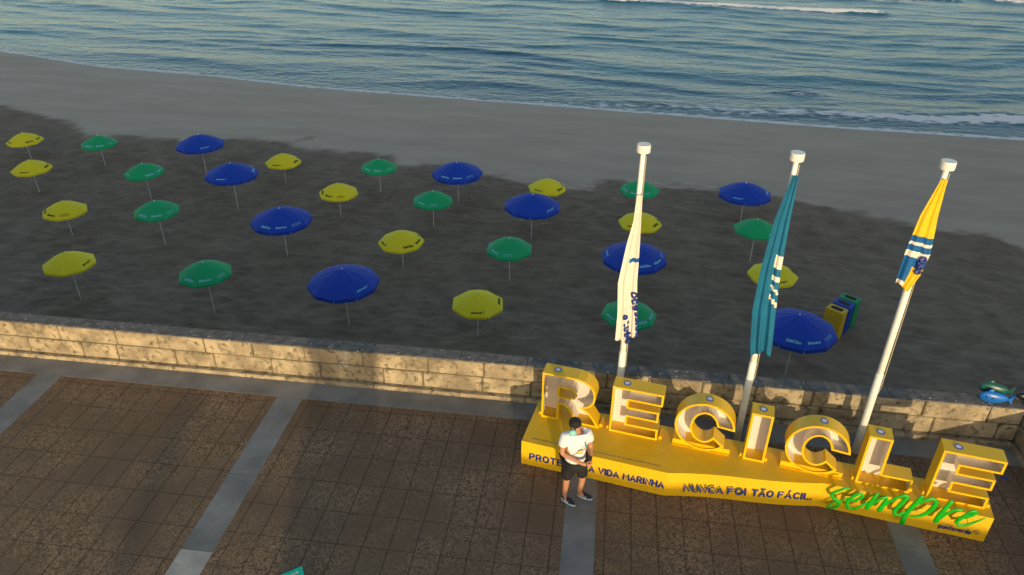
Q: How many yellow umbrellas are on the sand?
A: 11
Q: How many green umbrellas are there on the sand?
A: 10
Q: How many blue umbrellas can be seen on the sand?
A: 9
